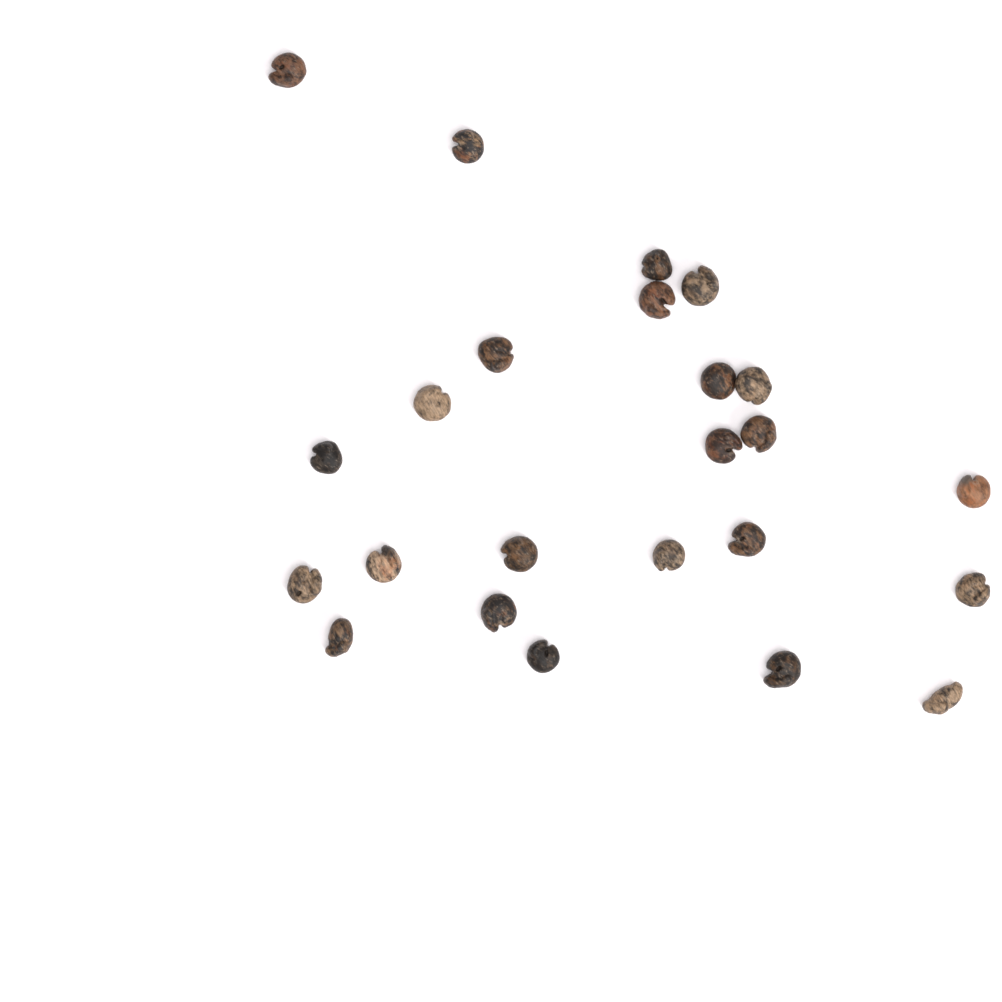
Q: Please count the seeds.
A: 24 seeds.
